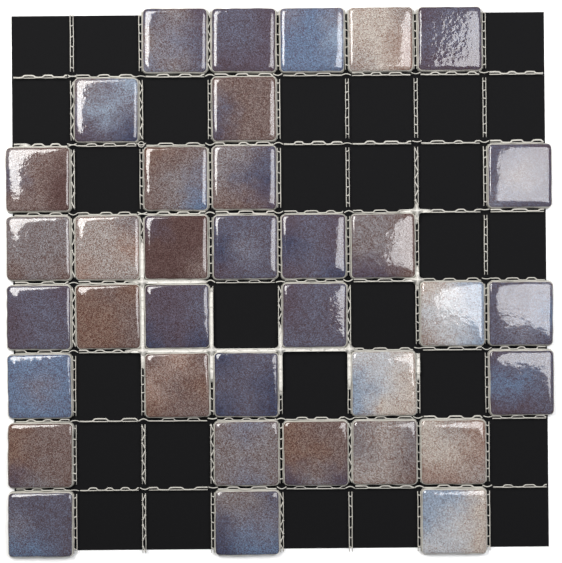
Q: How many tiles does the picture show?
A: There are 36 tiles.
